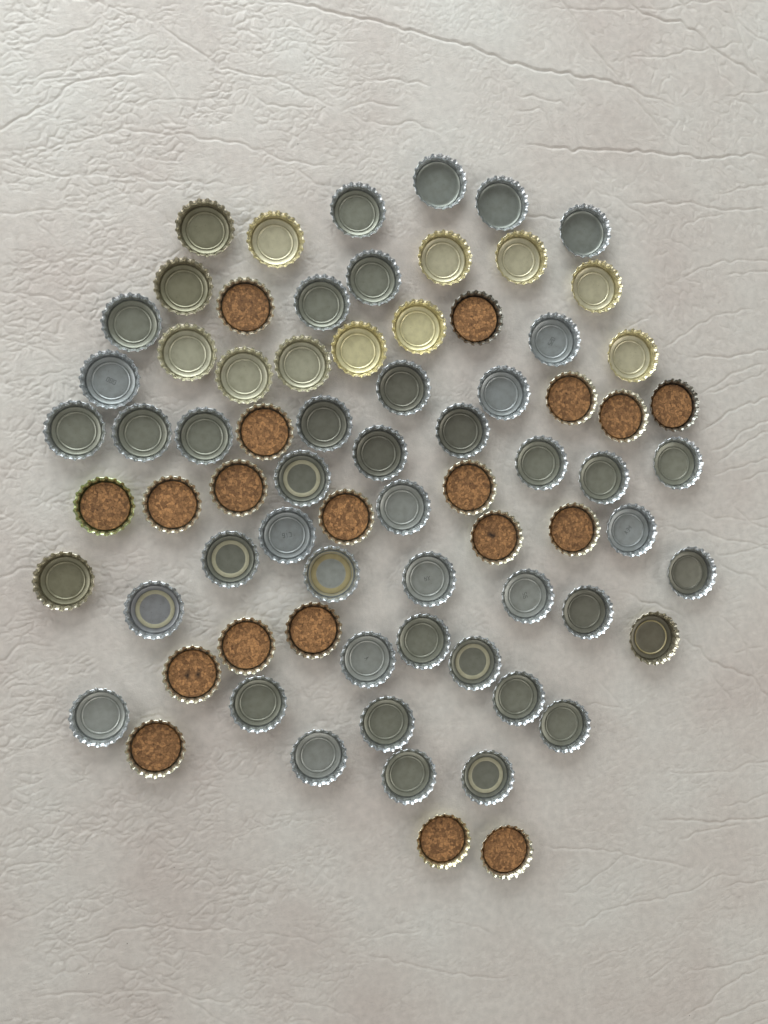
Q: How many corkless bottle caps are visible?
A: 56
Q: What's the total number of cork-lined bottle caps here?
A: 19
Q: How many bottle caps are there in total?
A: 75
